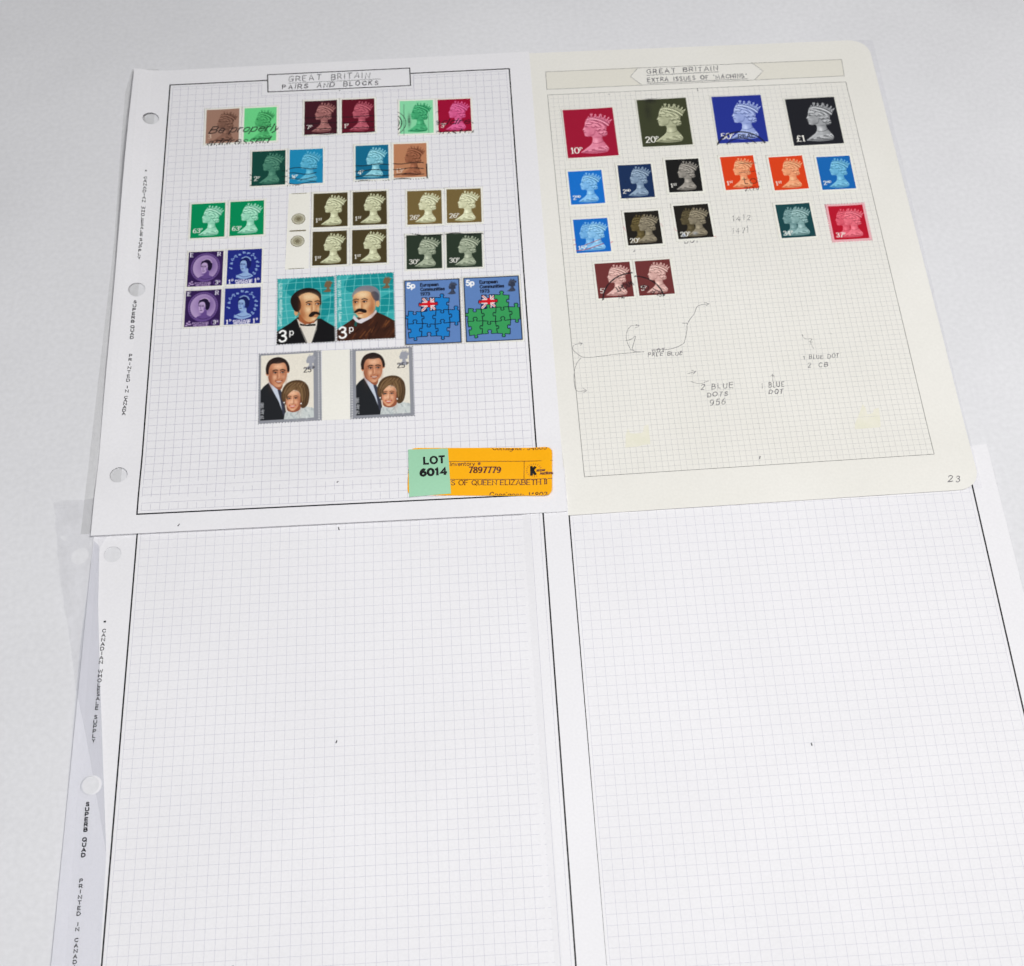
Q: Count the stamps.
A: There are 47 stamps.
